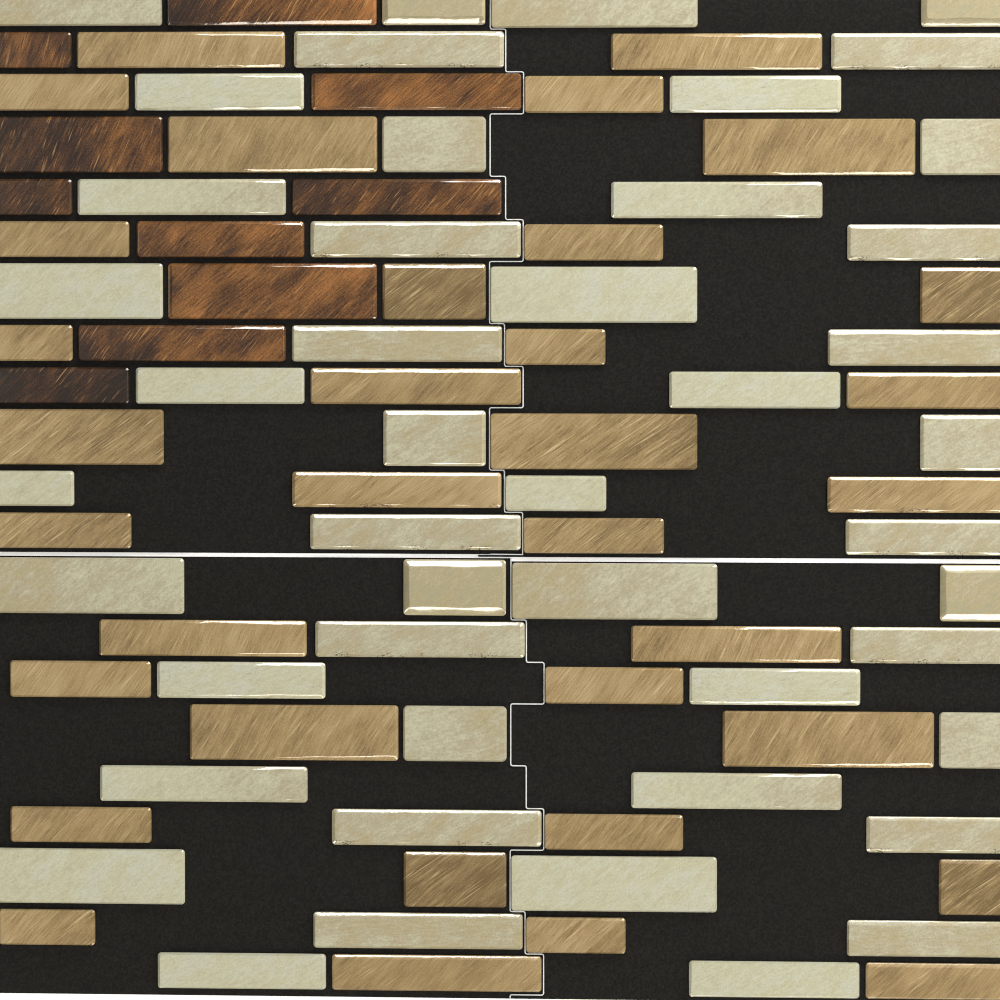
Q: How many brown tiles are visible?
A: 10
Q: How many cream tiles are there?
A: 46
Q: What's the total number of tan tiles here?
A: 34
